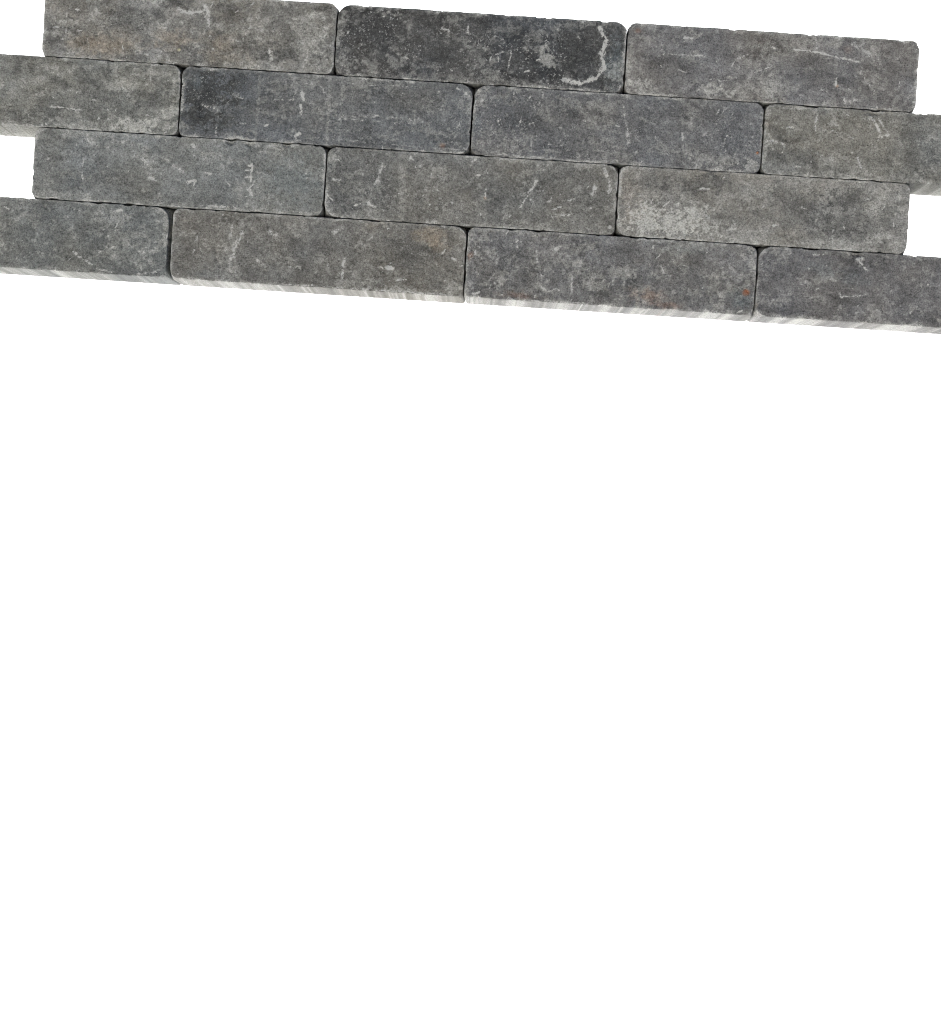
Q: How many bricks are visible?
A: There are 14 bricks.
